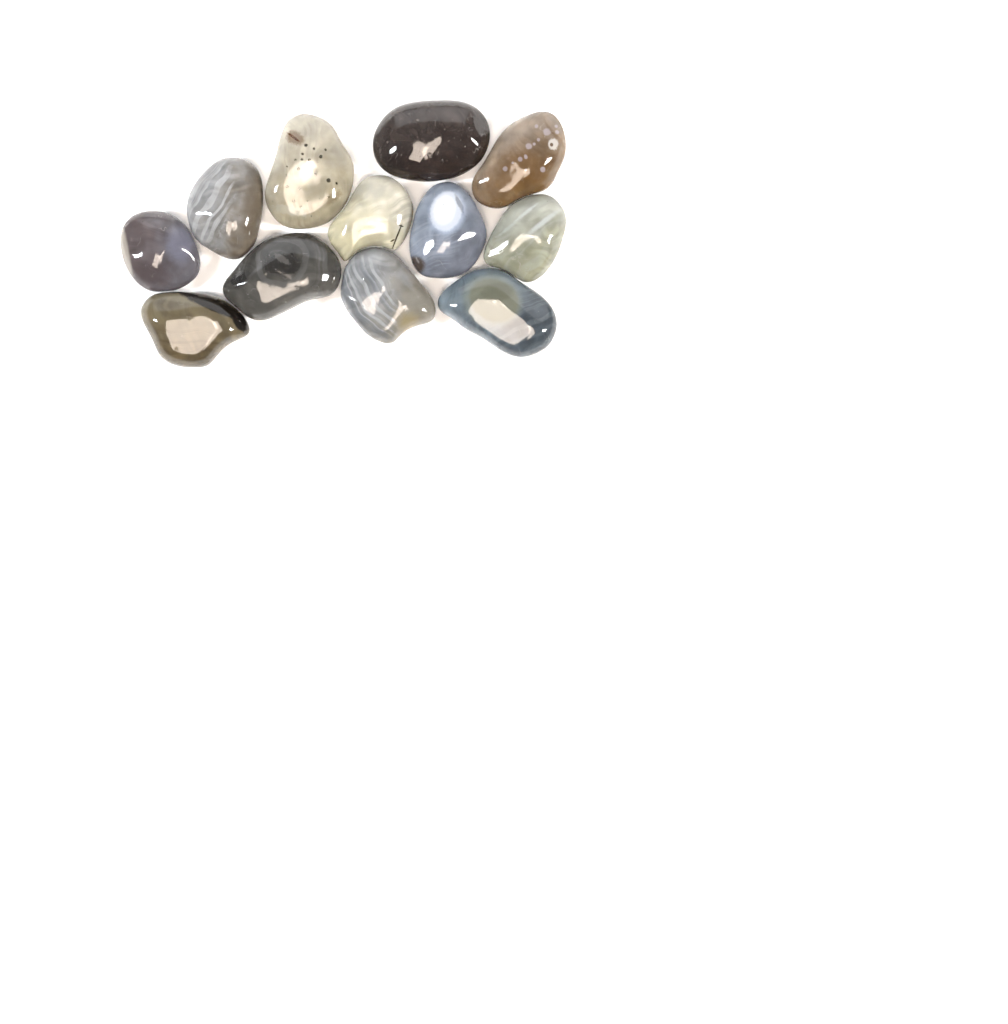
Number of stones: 12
